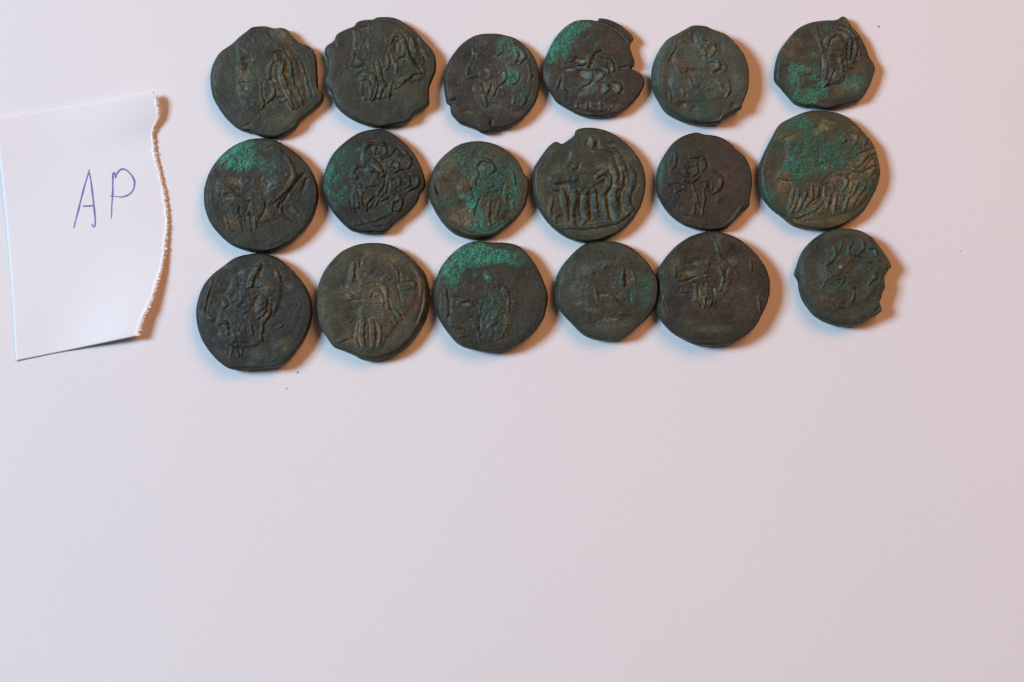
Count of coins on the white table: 18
